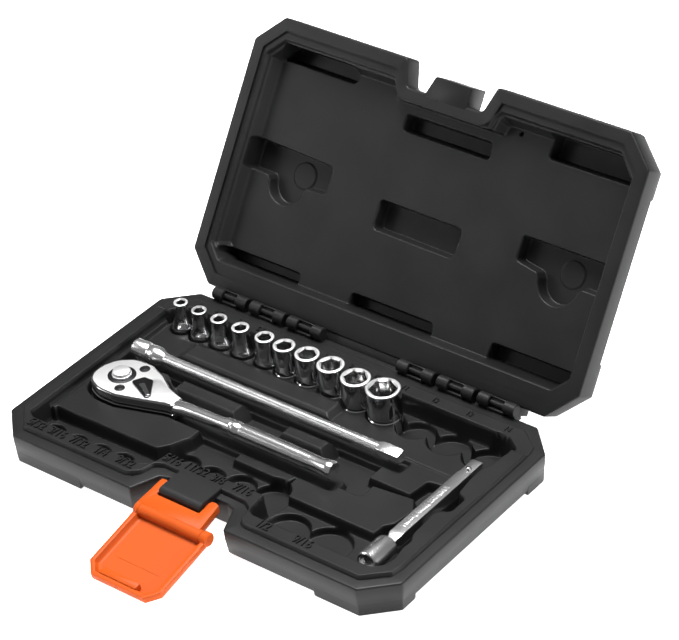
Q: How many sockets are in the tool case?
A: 10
